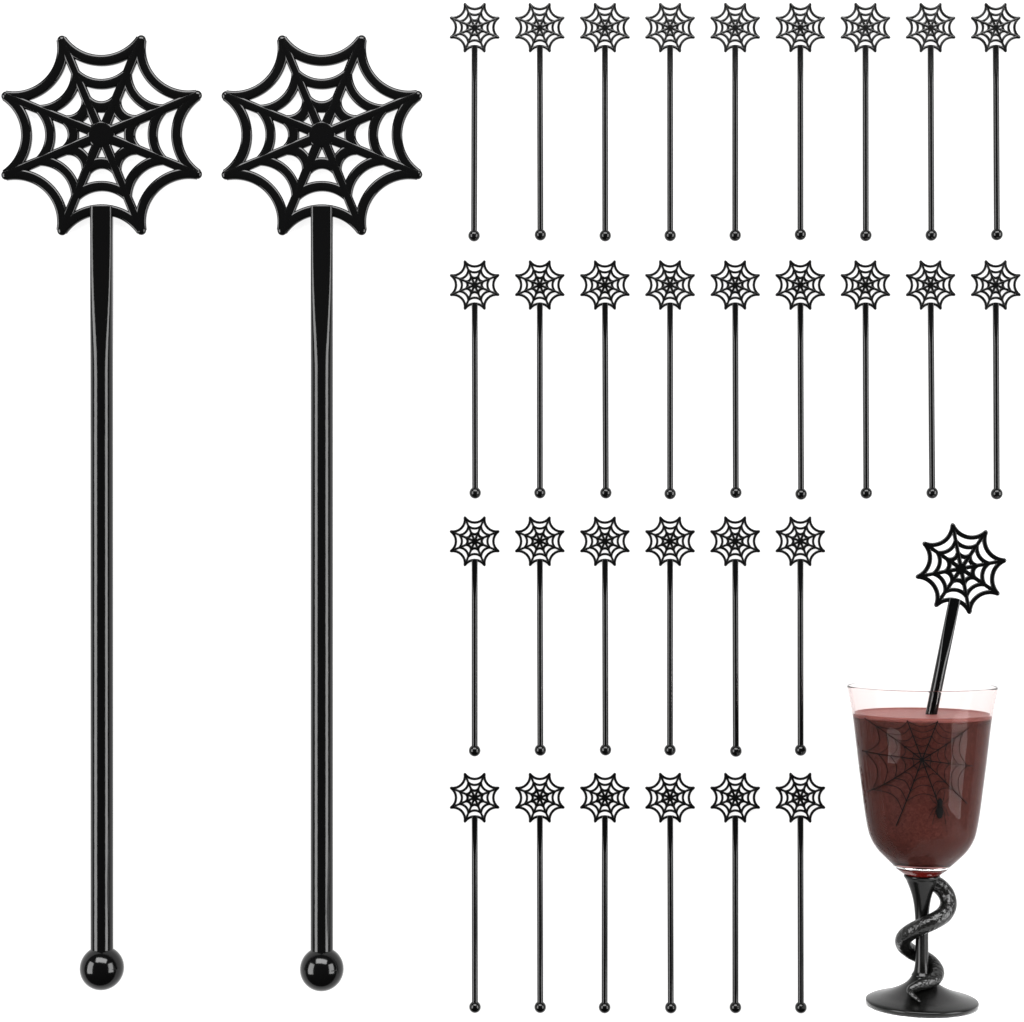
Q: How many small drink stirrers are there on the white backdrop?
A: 30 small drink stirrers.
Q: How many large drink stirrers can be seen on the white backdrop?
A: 2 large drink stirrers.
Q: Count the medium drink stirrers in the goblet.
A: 1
